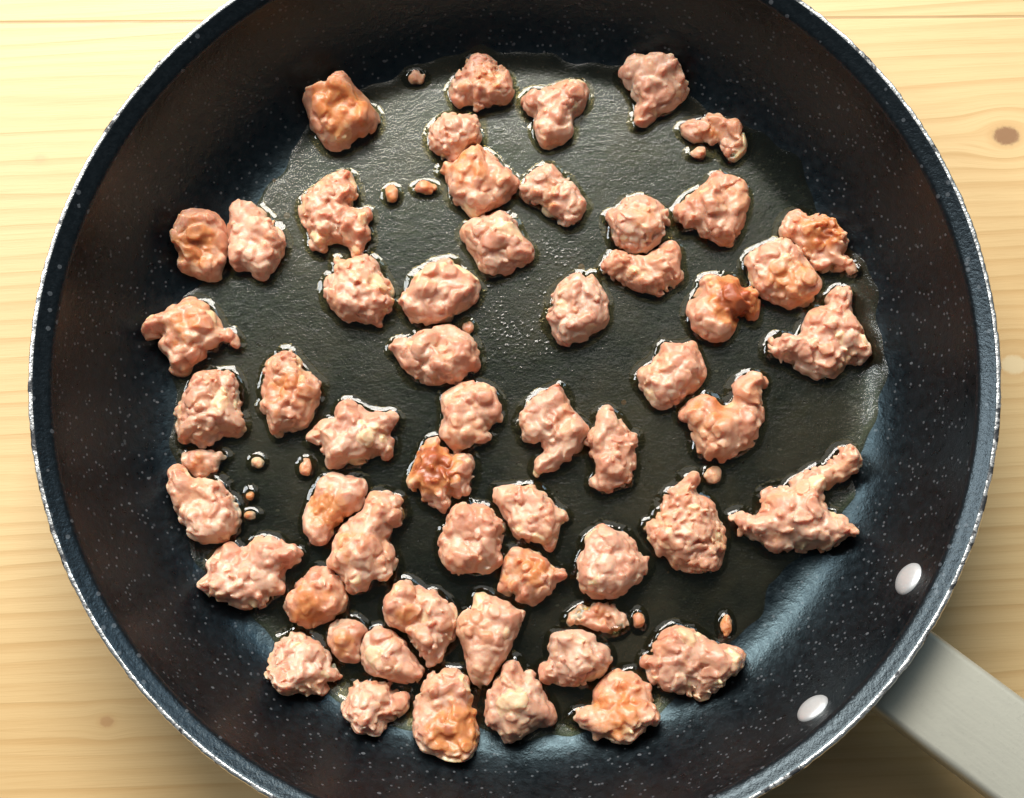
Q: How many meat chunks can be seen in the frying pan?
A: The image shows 57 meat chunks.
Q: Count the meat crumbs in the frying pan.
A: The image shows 12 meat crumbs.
